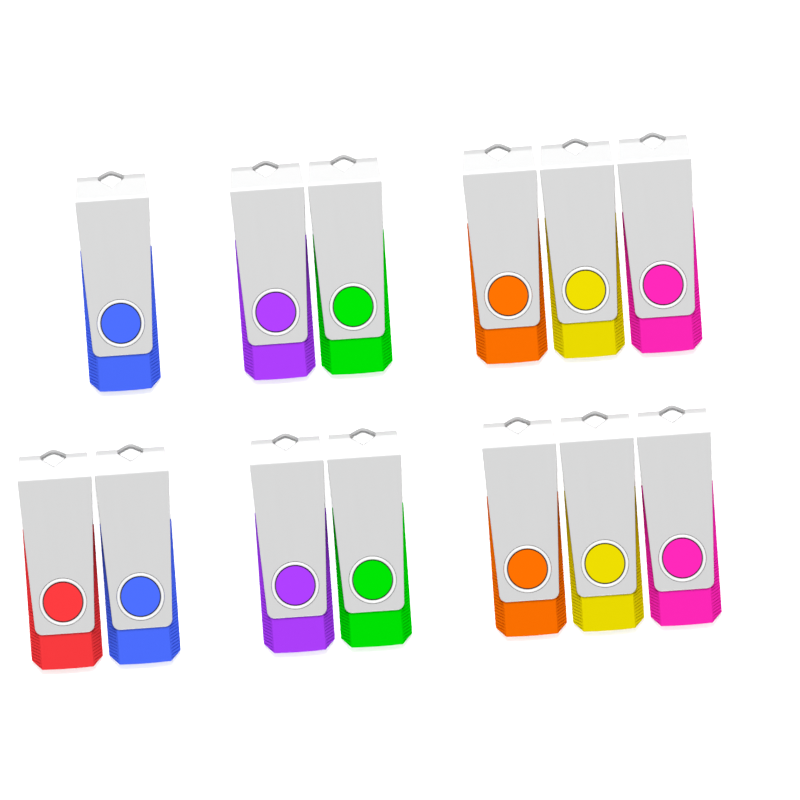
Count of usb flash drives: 13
